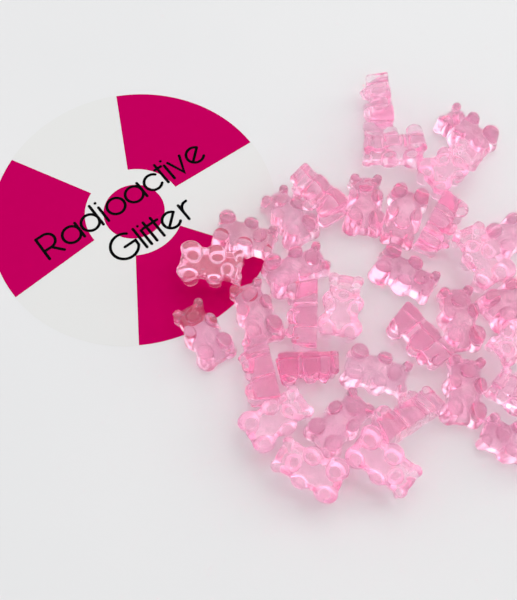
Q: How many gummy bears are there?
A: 34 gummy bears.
